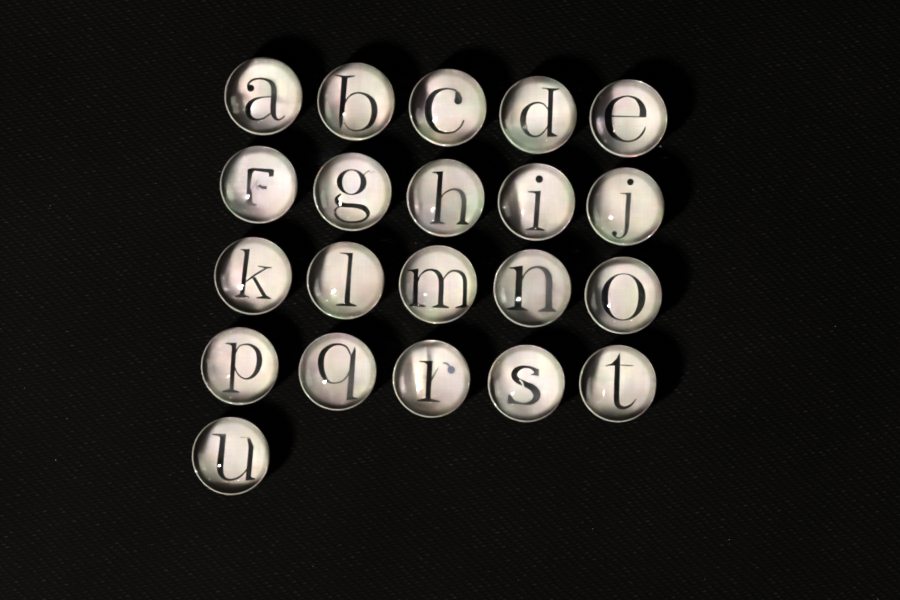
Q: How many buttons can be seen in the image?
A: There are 21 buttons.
